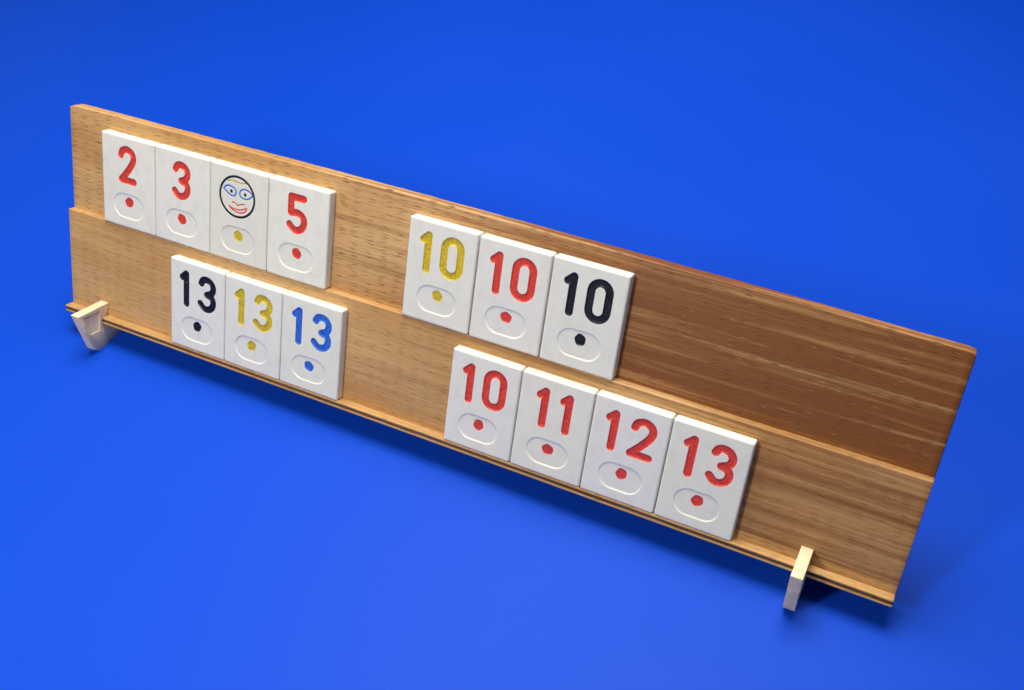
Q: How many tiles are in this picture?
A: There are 14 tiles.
